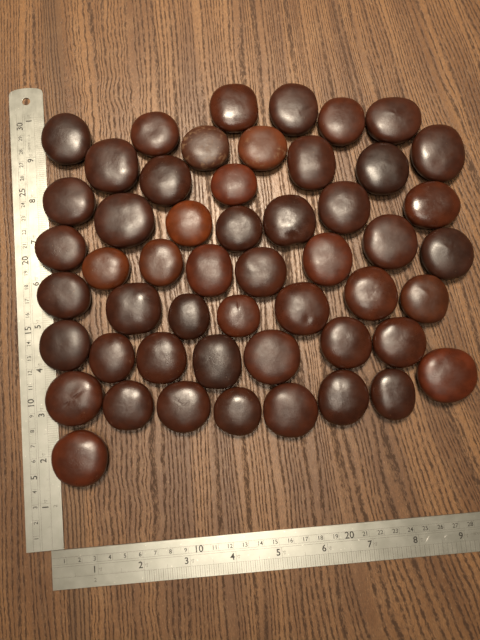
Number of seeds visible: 52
